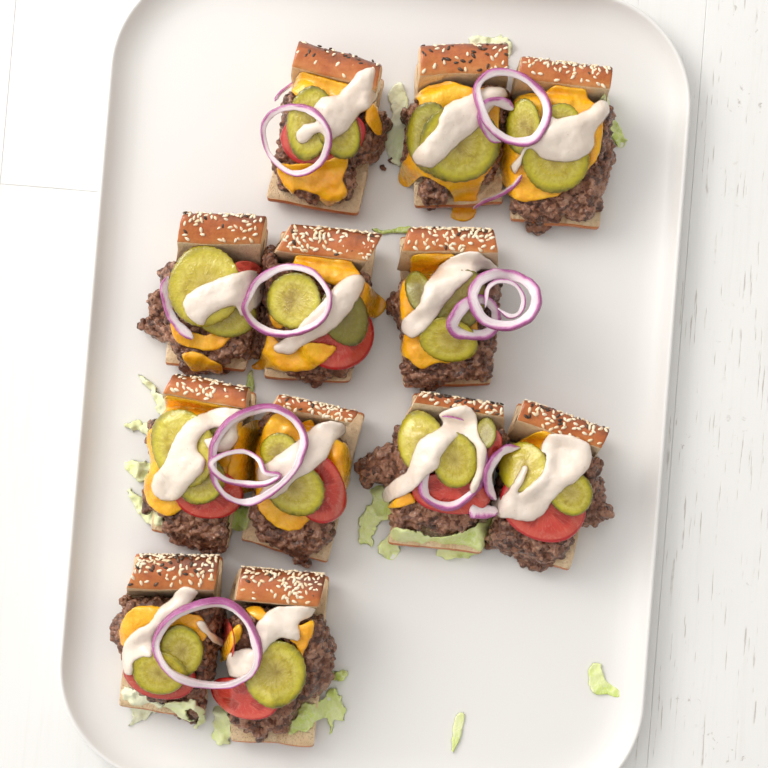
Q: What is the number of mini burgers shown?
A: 12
